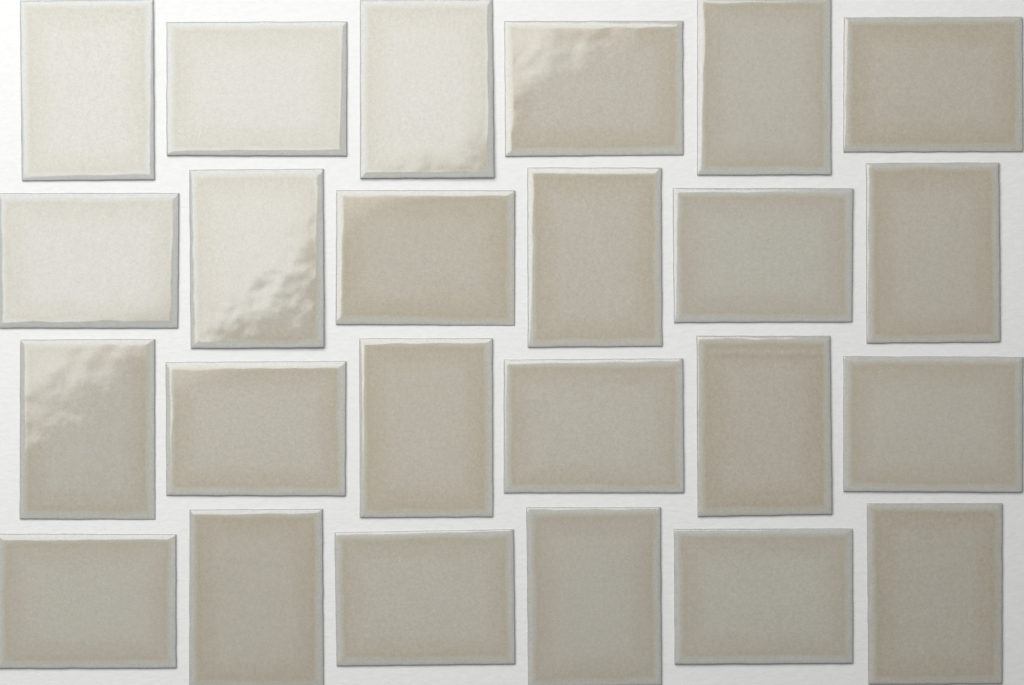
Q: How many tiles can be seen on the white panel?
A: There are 24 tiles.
